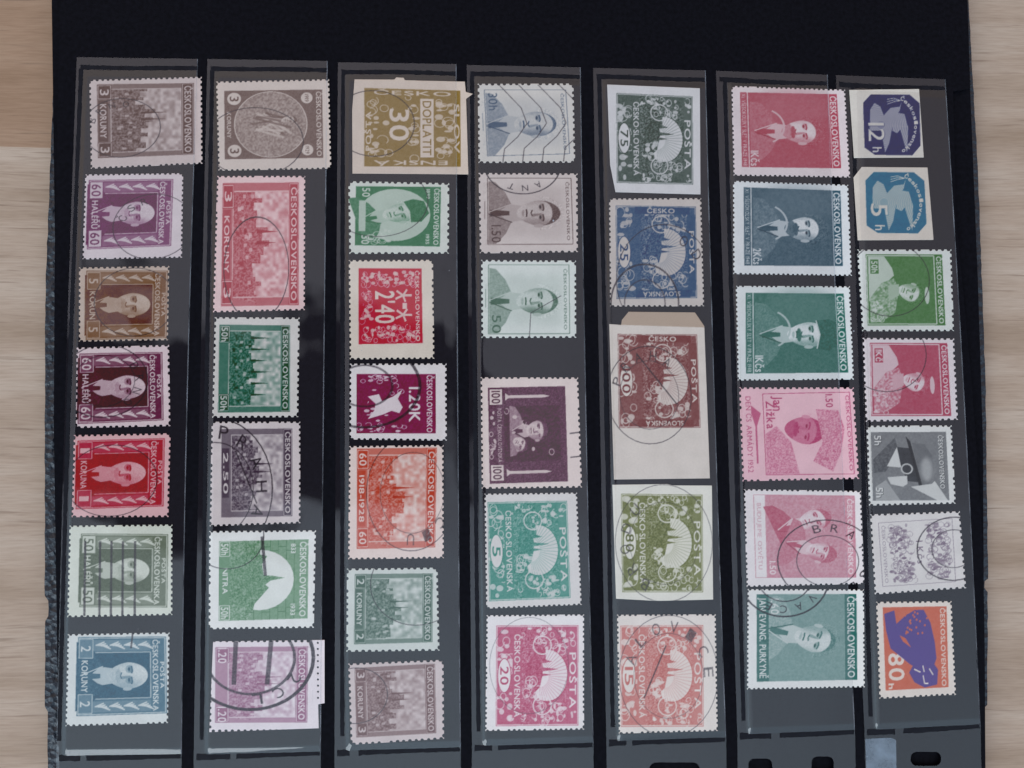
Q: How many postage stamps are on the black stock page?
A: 44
